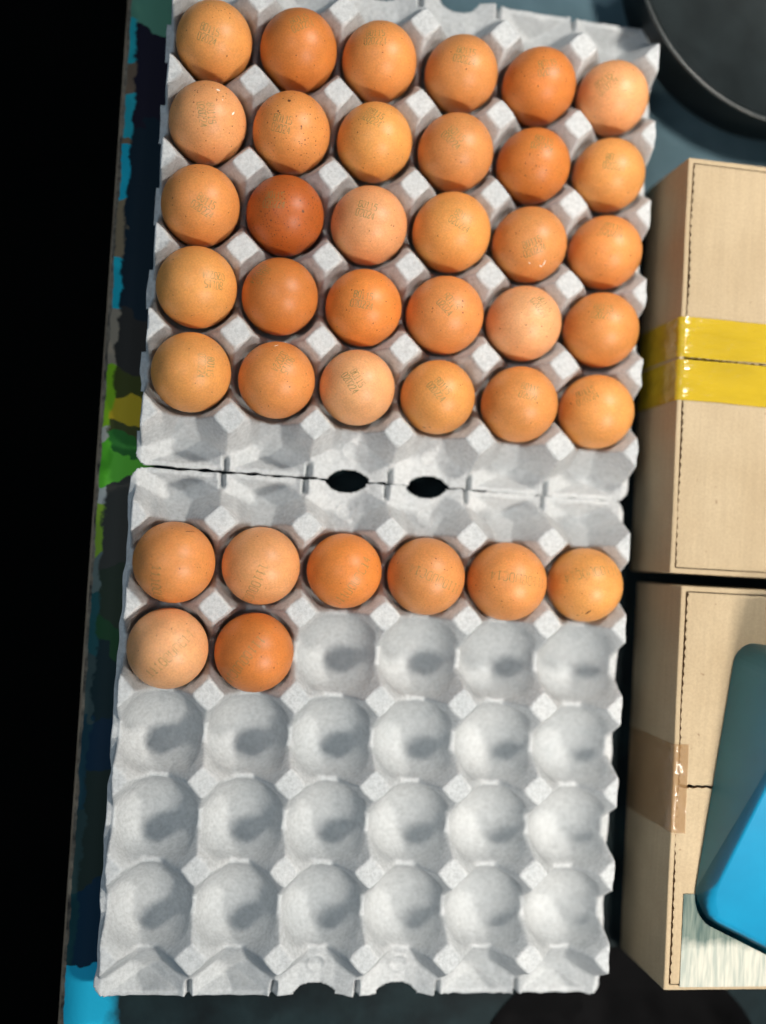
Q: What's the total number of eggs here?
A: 38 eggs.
